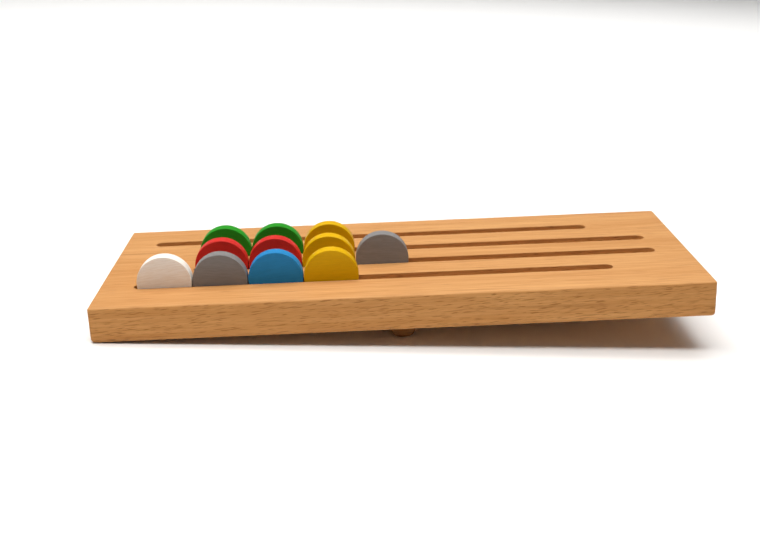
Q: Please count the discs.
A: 11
